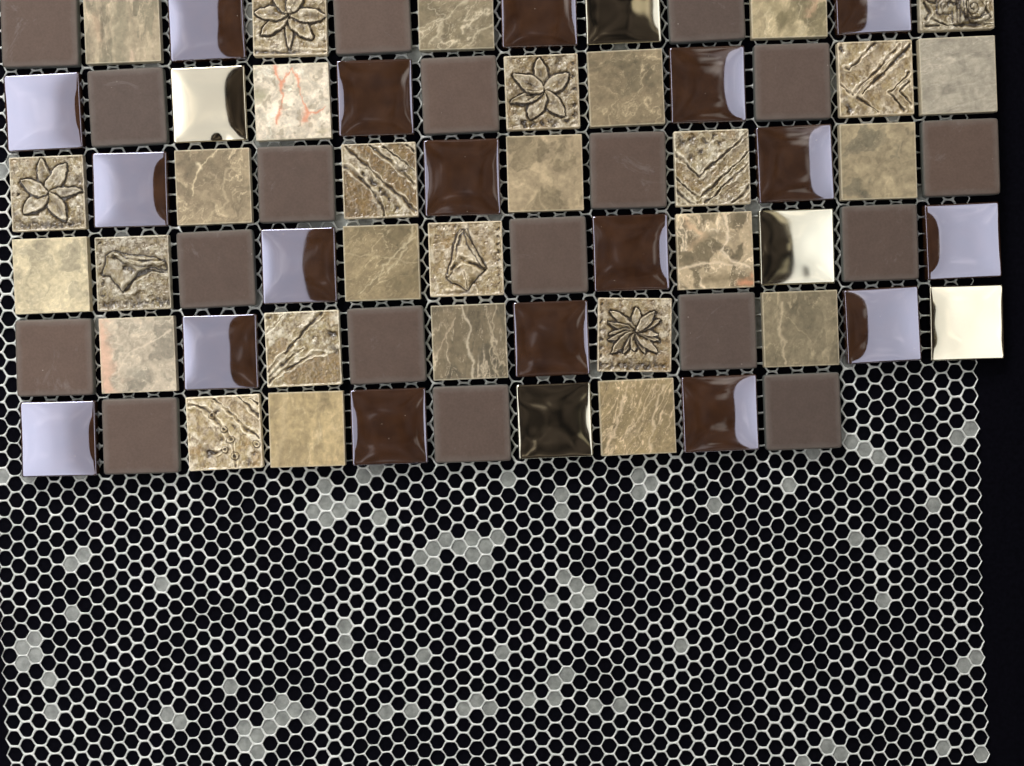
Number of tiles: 70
